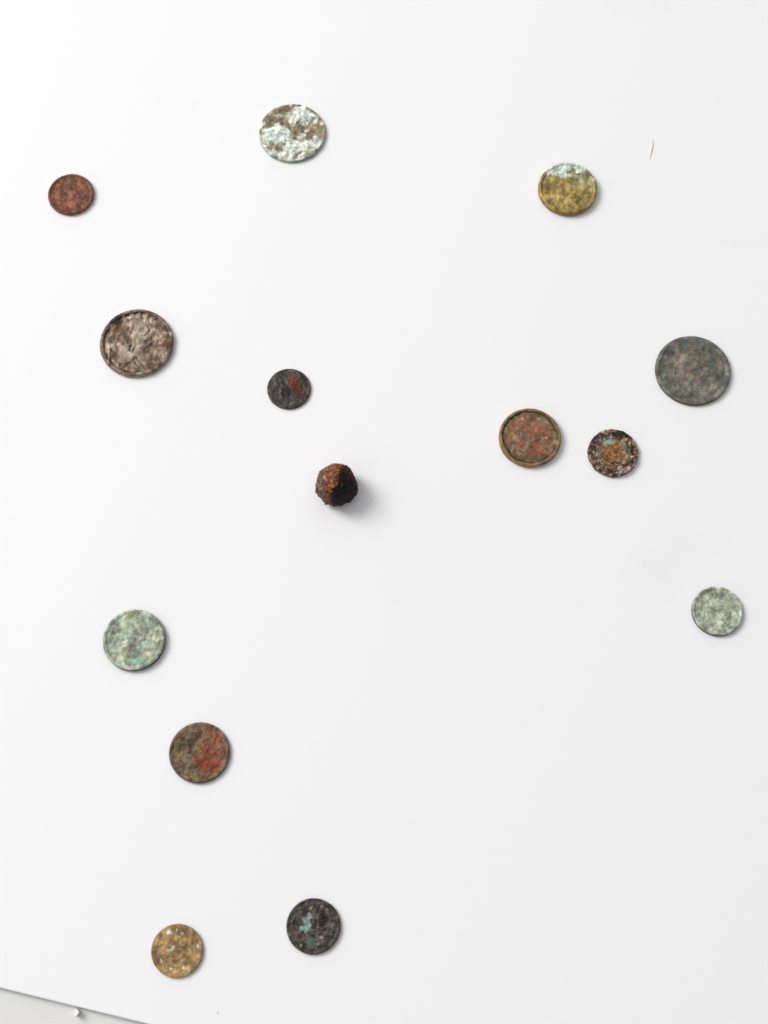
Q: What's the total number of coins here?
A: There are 13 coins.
